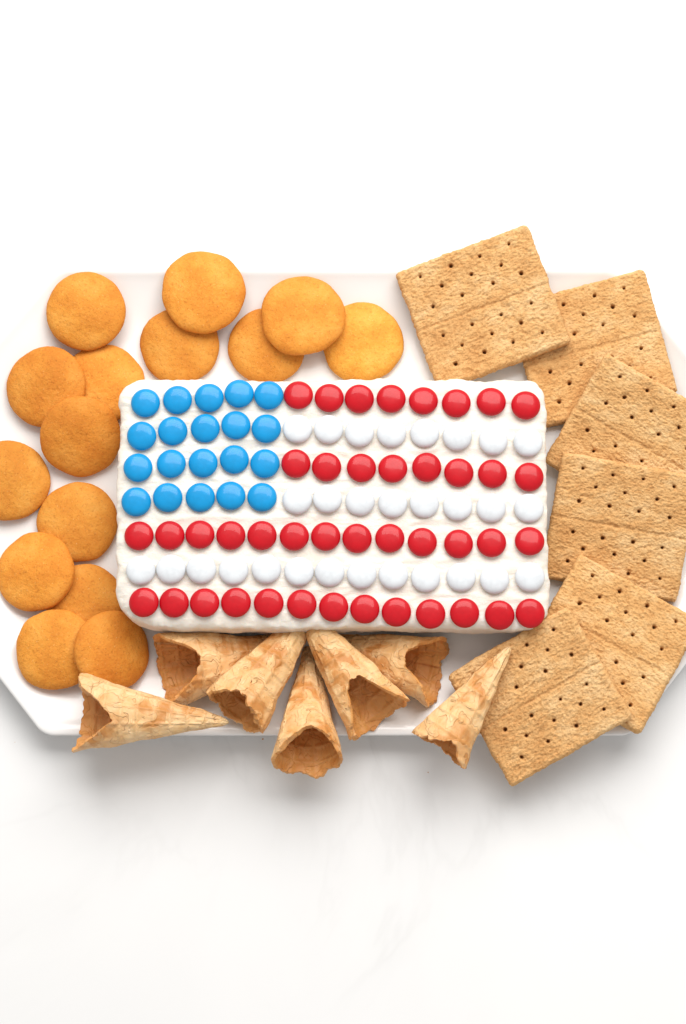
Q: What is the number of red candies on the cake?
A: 42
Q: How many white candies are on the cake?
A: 29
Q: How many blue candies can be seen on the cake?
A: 20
